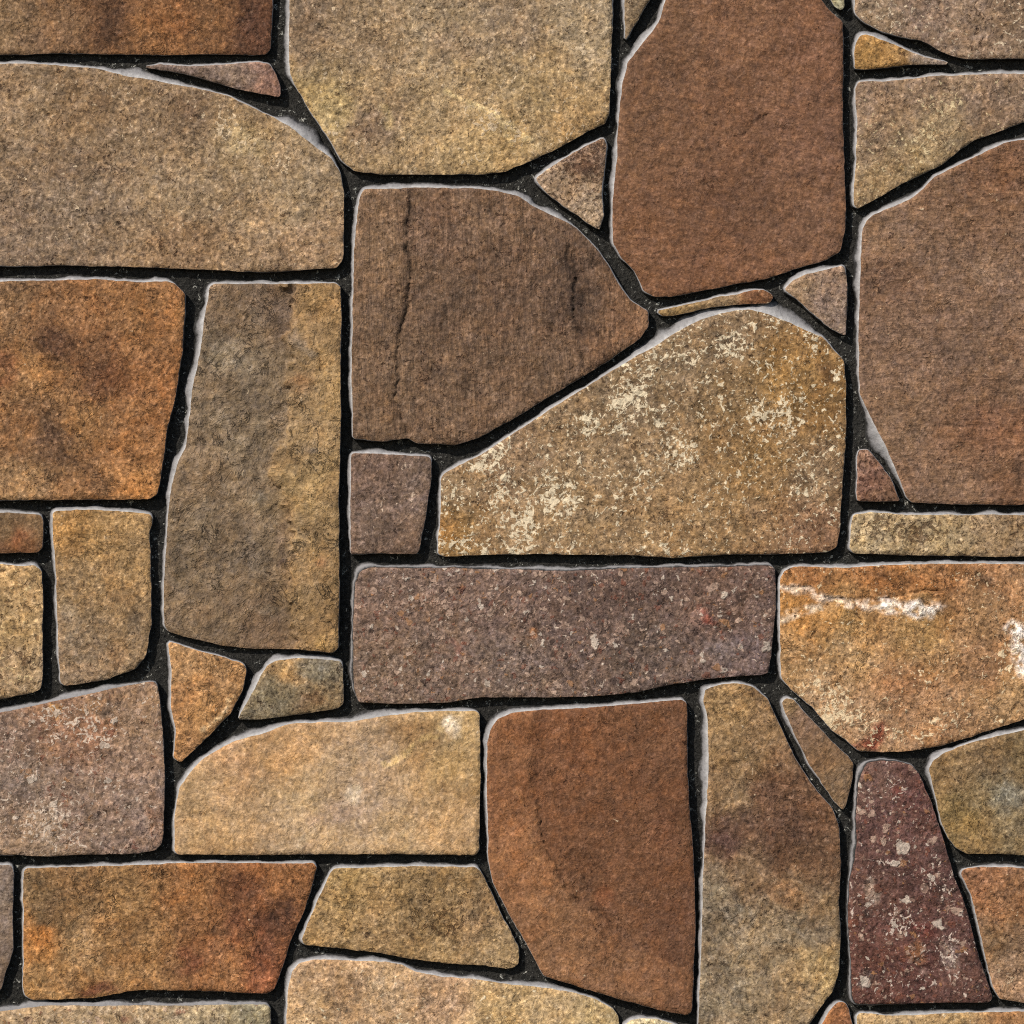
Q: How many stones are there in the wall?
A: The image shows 44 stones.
